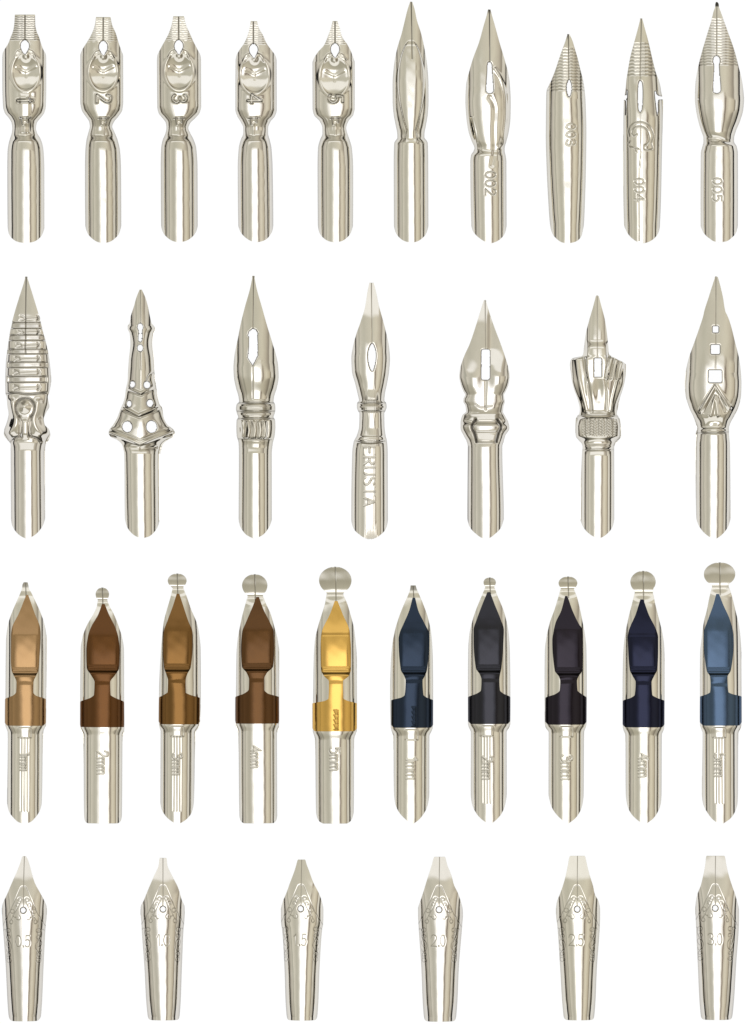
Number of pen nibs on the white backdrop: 33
